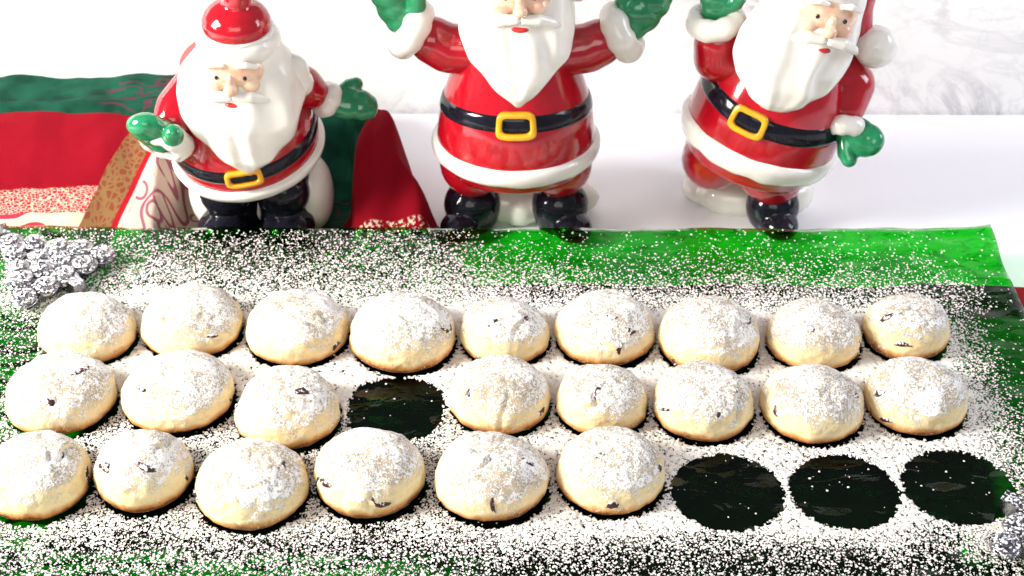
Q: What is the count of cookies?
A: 23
